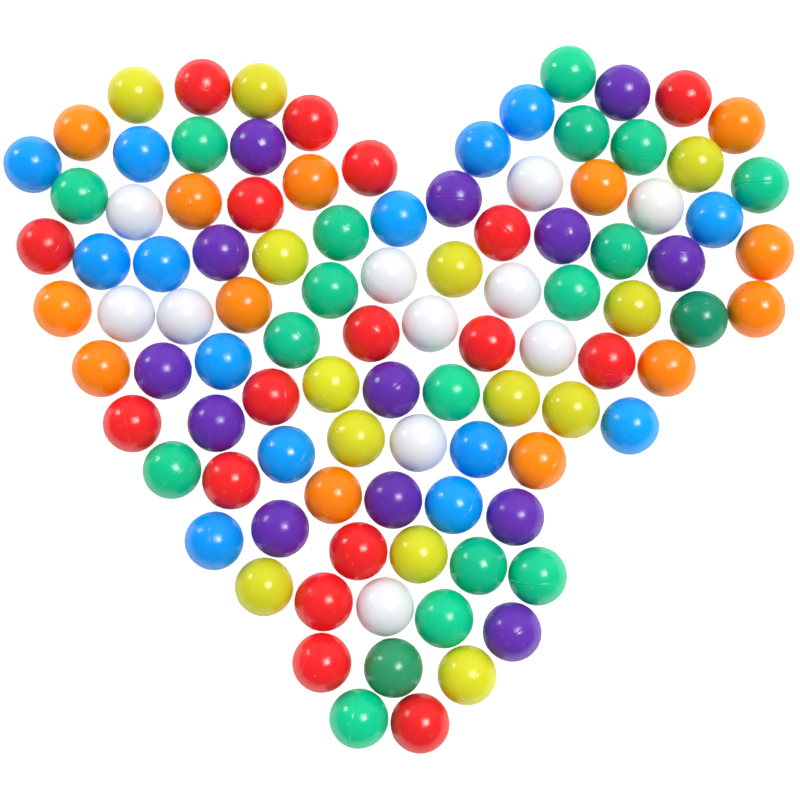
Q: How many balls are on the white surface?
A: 100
